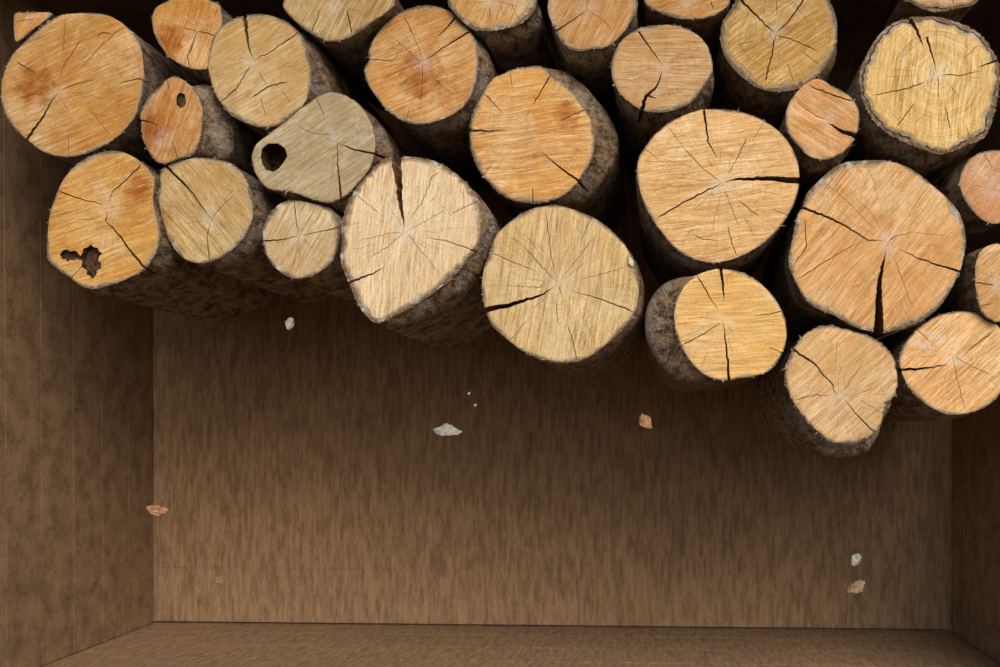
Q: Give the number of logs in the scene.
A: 29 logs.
